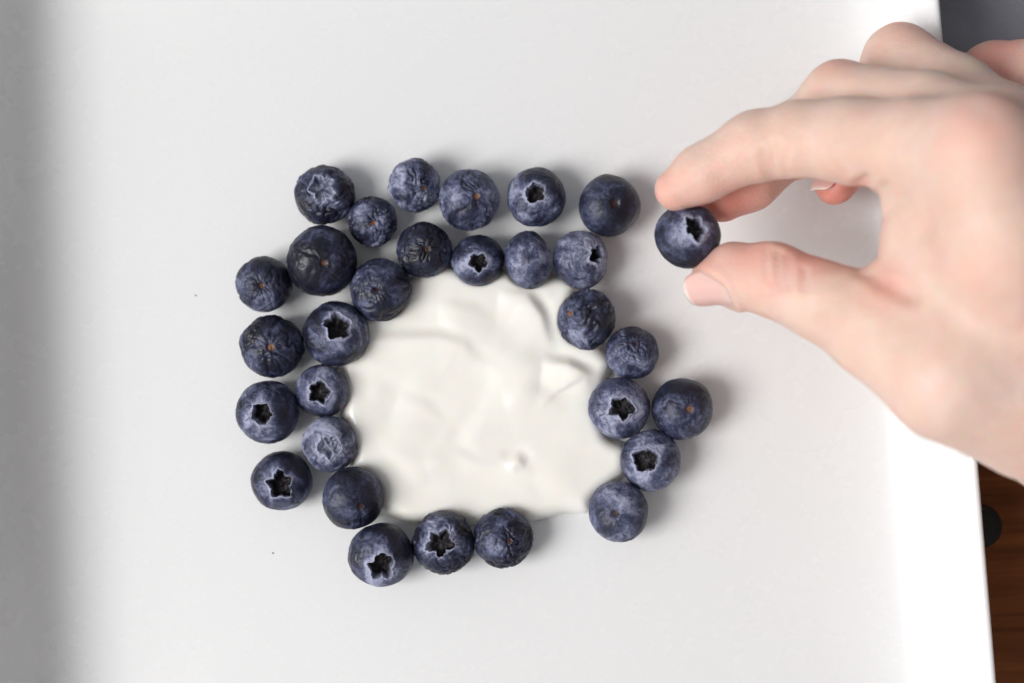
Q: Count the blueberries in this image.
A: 30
